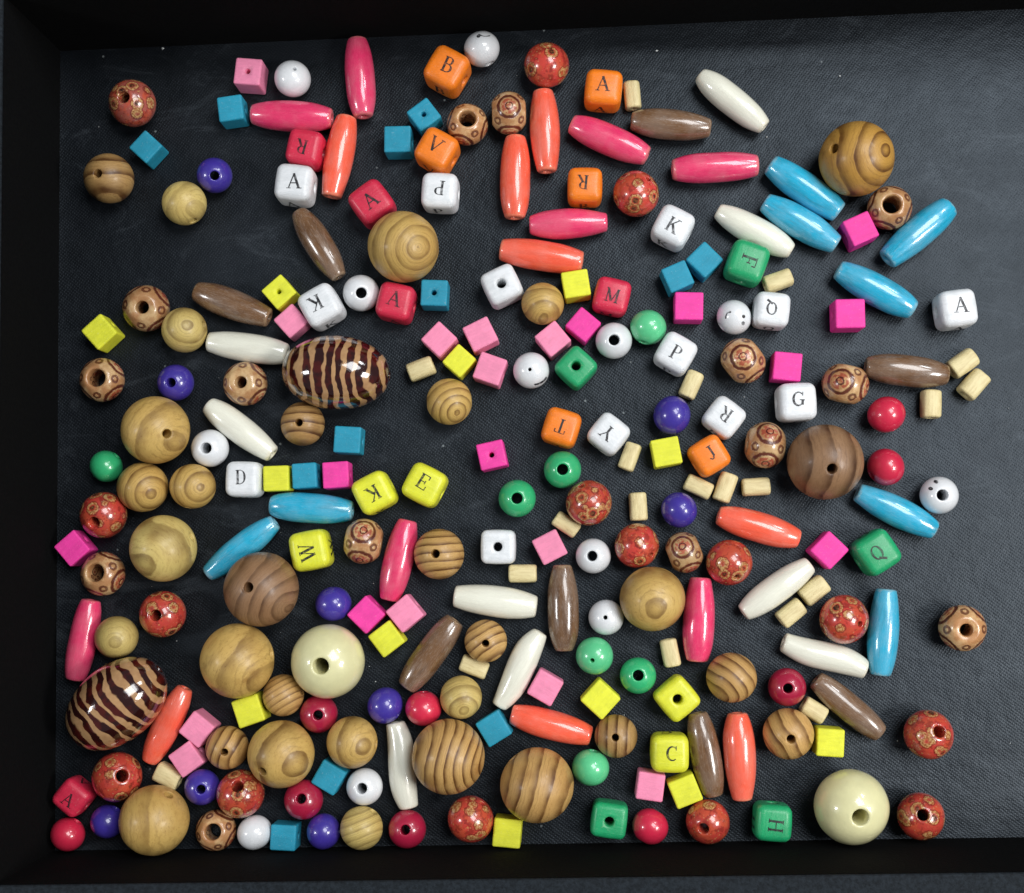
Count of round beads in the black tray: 99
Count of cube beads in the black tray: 80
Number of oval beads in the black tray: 43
